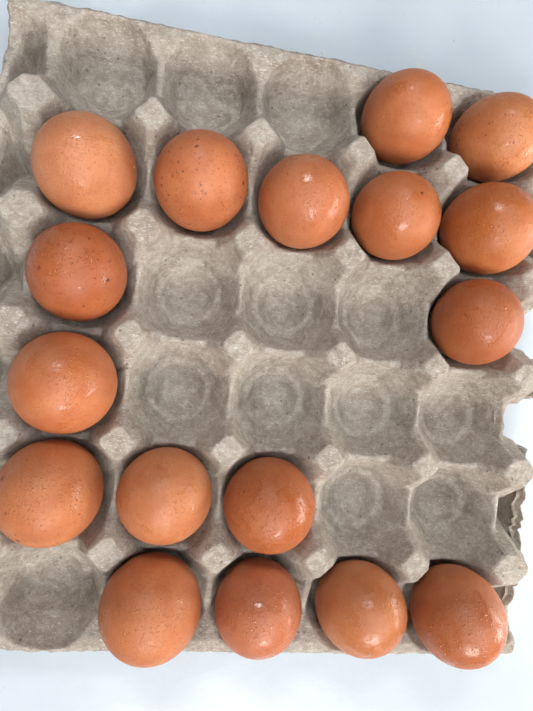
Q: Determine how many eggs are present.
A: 17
